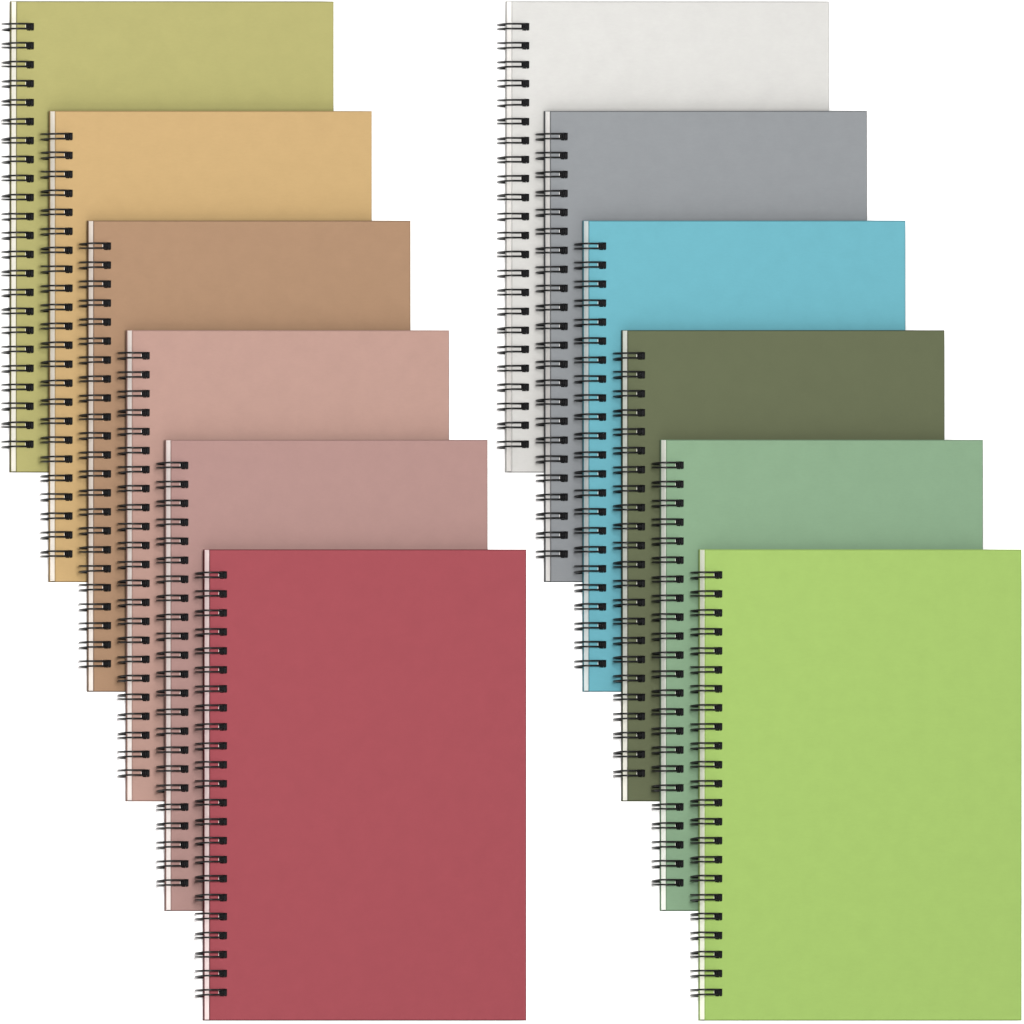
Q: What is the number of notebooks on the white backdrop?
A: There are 12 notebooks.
